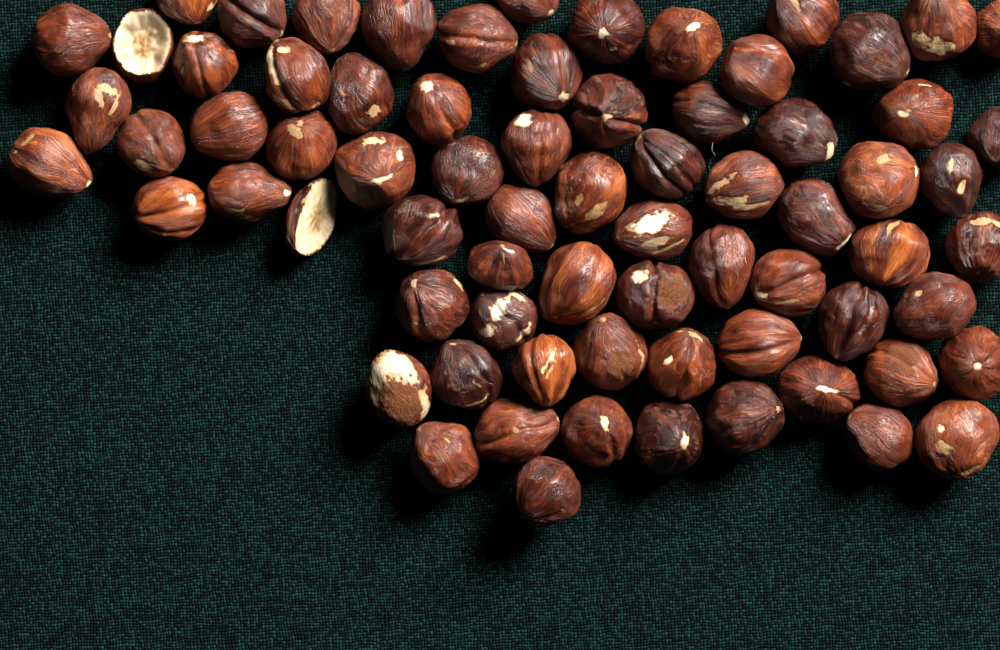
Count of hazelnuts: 73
